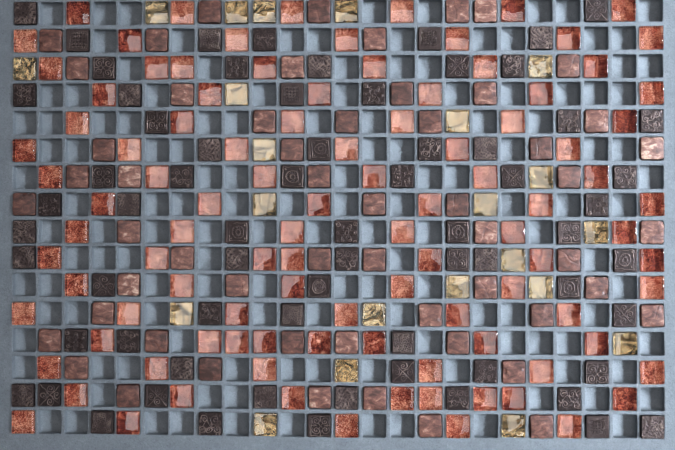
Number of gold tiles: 22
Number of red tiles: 102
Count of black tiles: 68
